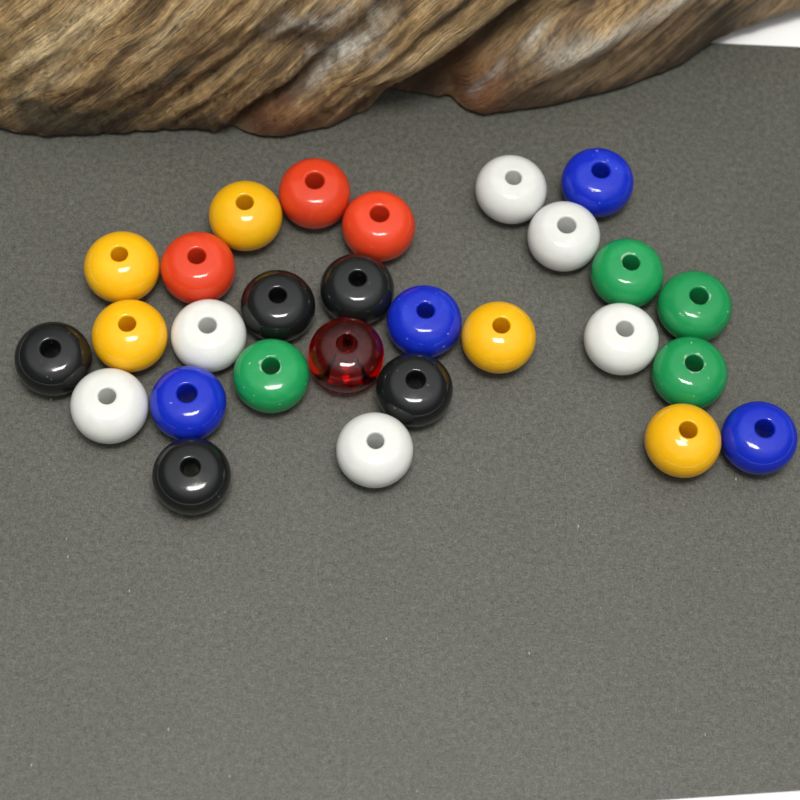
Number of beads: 28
